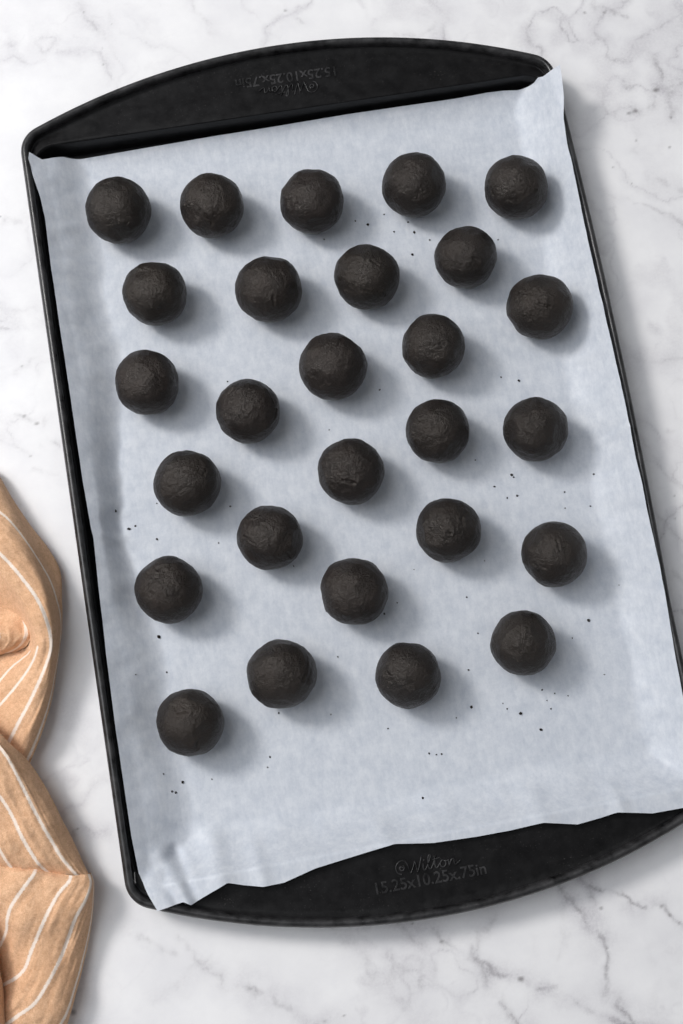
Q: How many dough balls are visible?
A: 27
